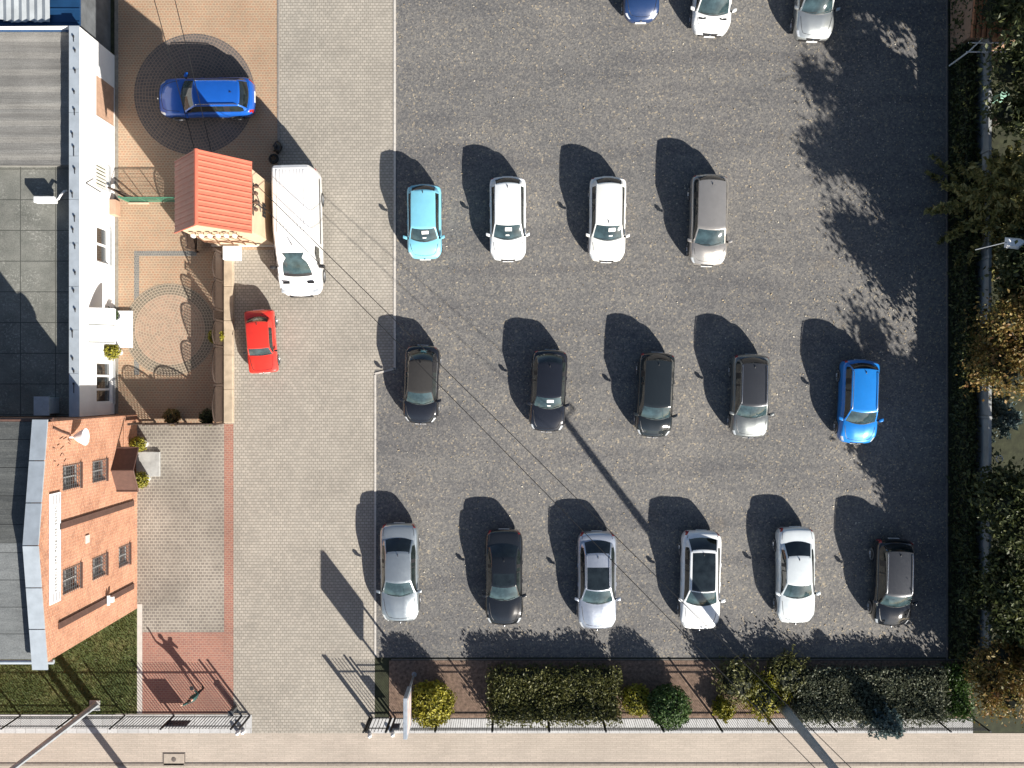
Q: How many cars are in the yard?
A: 20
